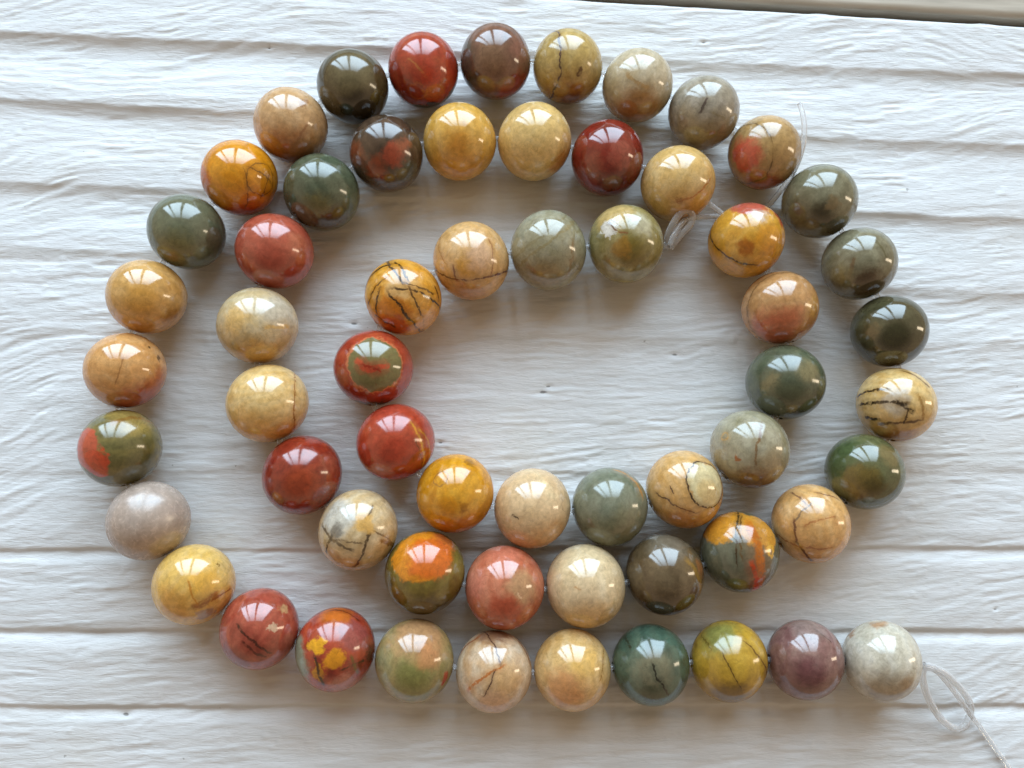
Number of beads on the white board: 60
